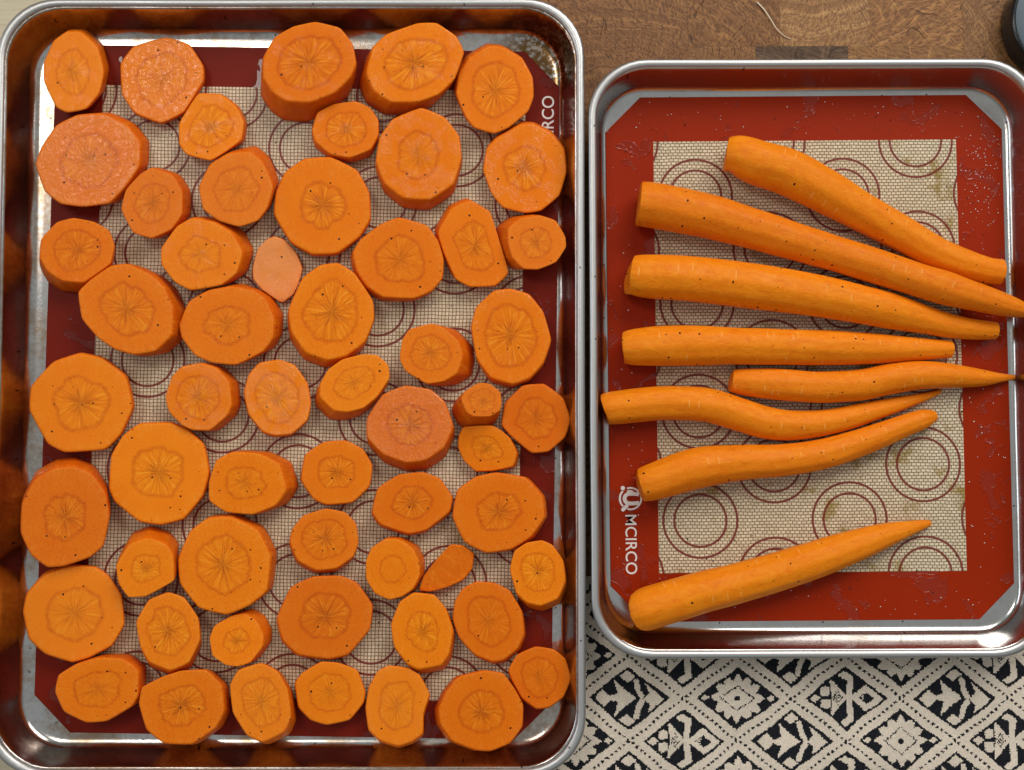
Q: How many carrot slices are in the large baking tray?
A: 57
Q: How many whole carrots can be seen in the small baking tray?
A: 8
